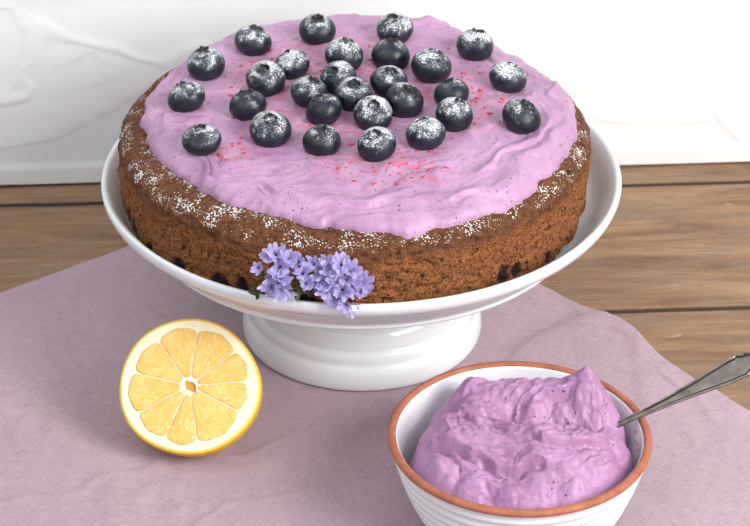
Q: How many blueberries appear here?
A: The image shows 28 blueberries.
